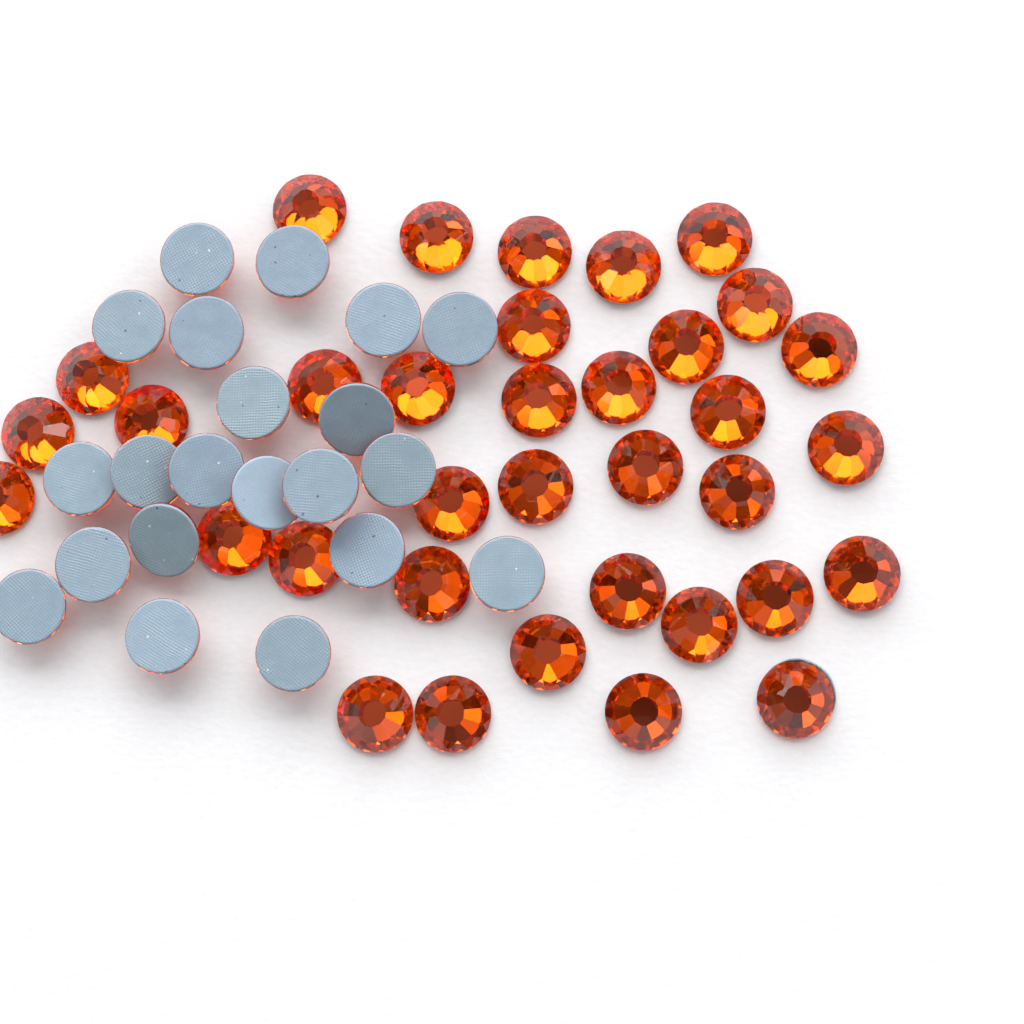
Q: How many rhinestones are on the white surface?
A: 56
